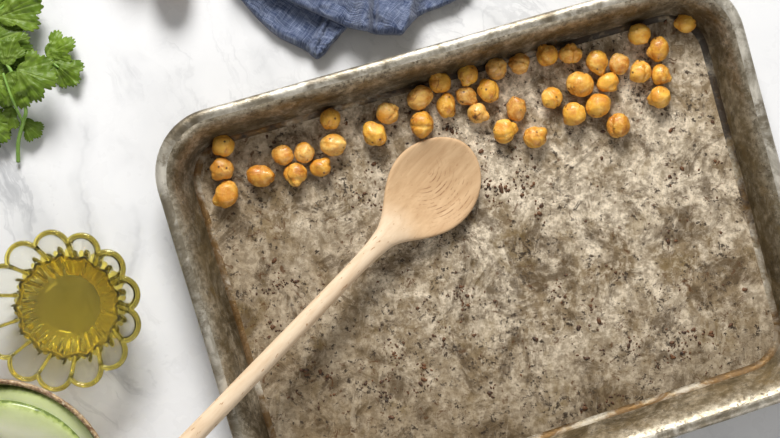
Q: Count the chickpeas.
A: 41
